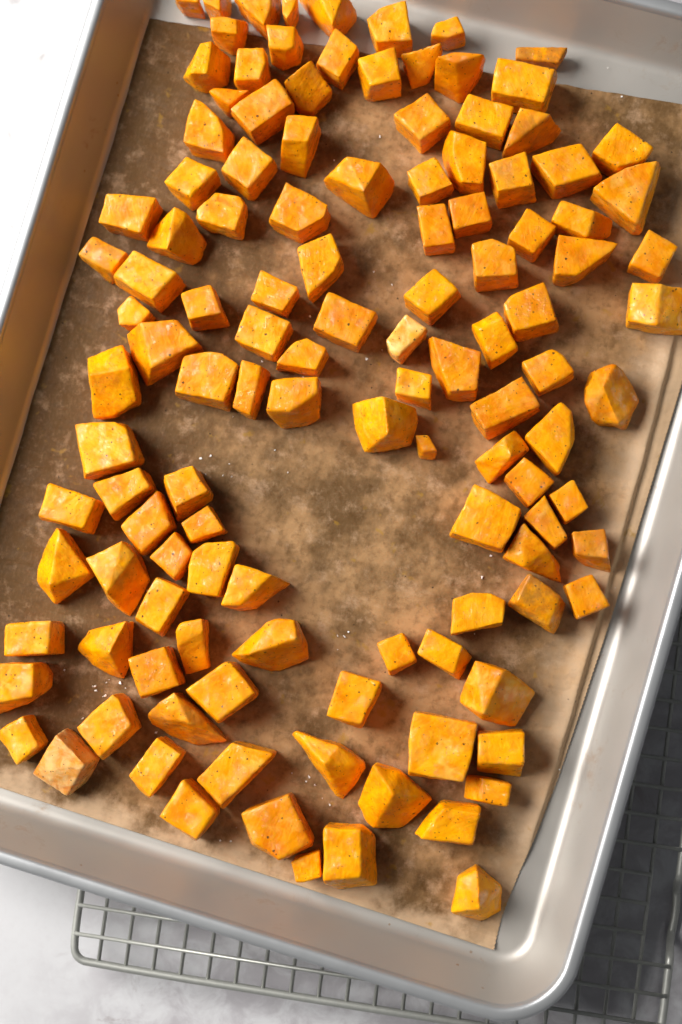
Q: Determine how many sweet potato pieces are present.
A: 122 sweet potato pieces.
